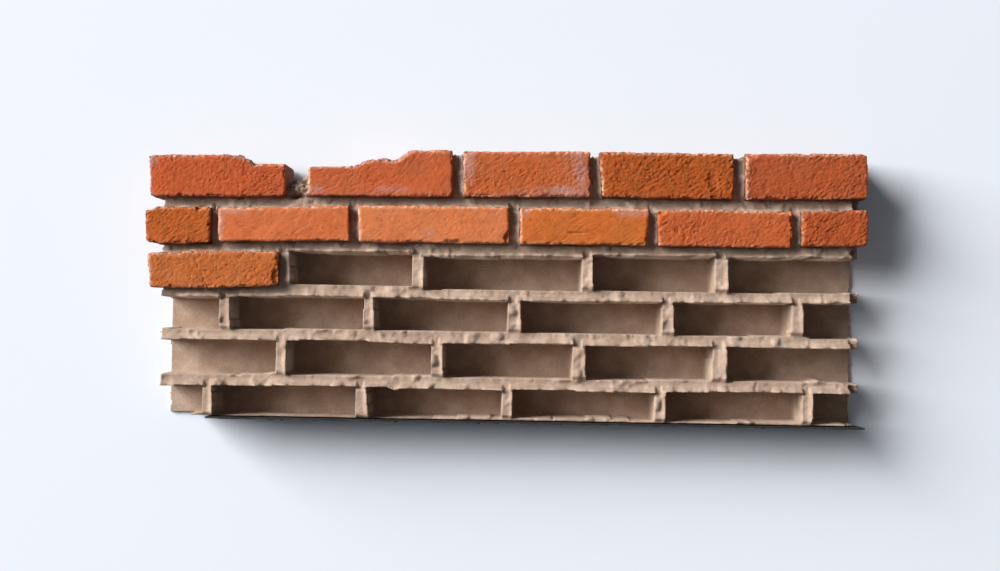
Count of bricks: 12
